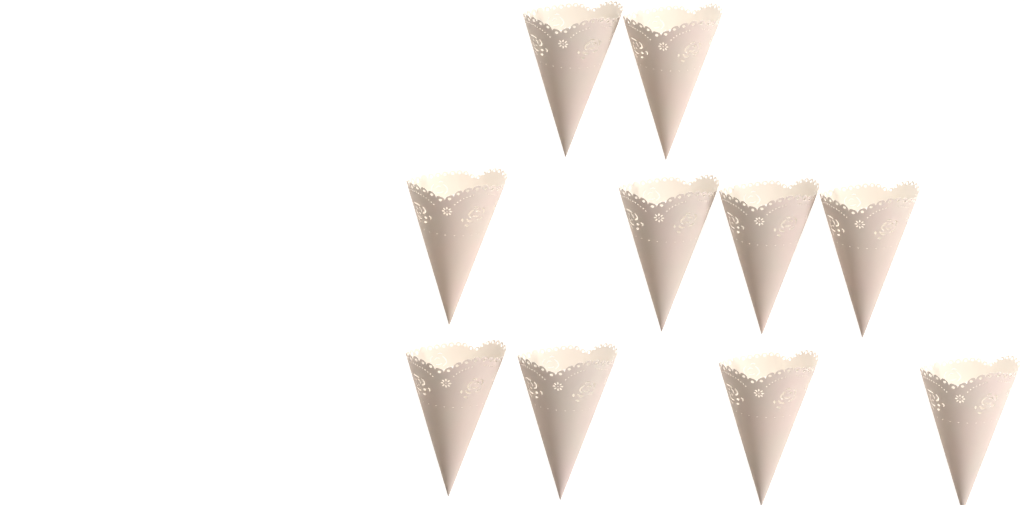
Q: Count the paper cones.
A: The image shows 10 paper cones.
